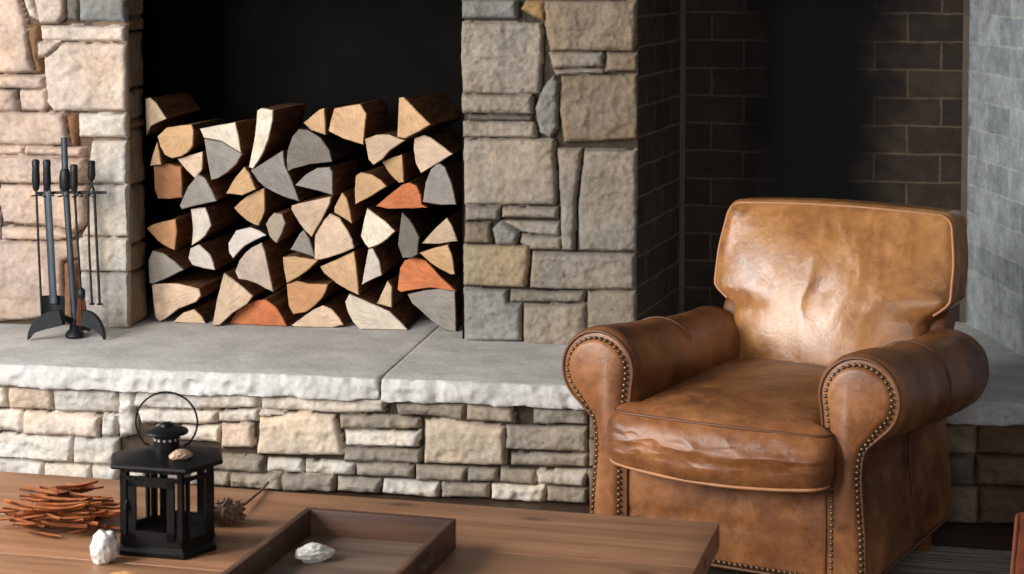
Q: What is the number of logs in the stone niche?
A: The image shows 51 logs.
